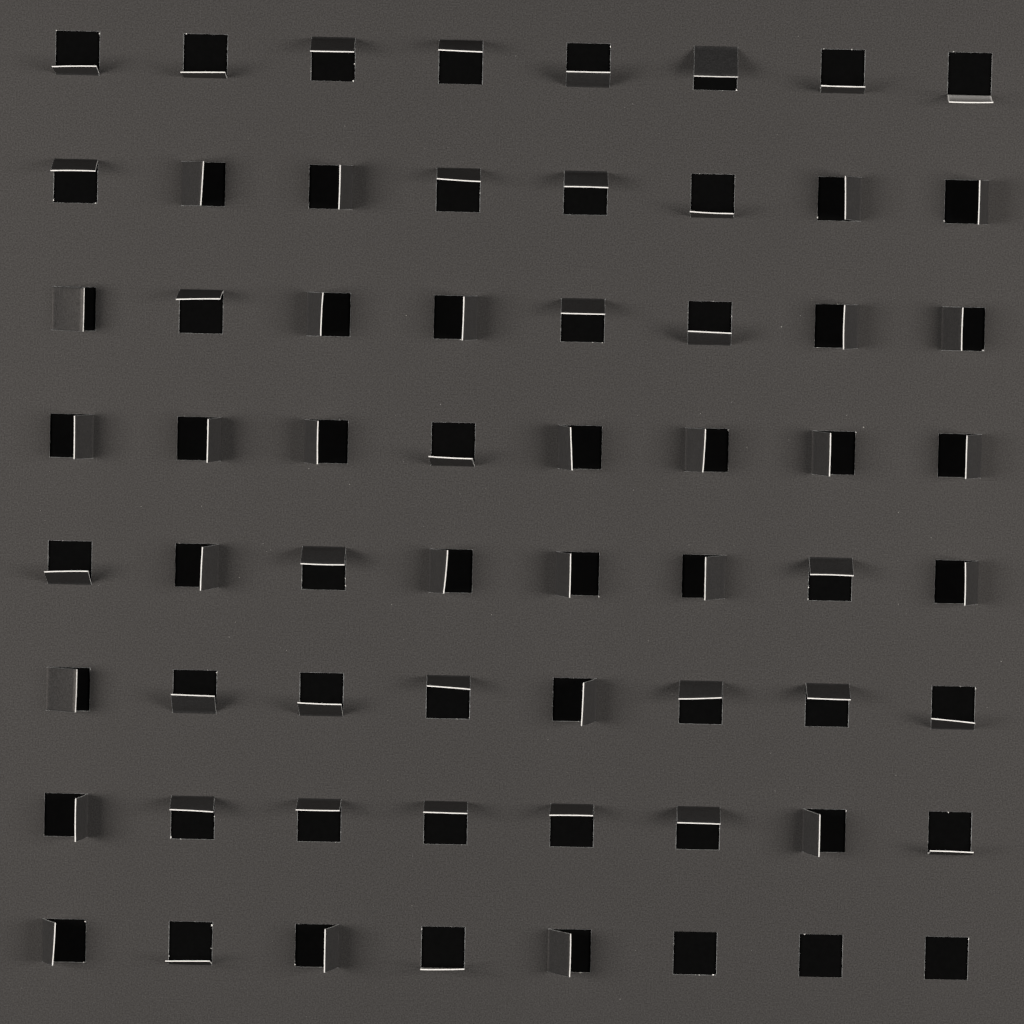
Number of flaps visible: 61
